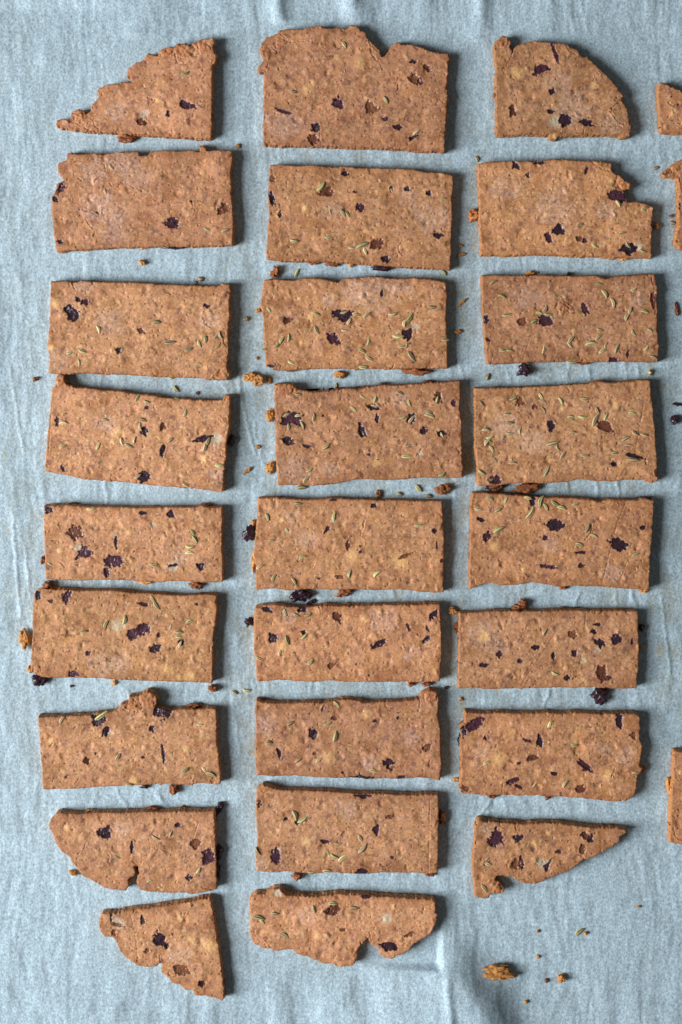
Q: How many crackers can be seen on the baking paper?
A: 29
